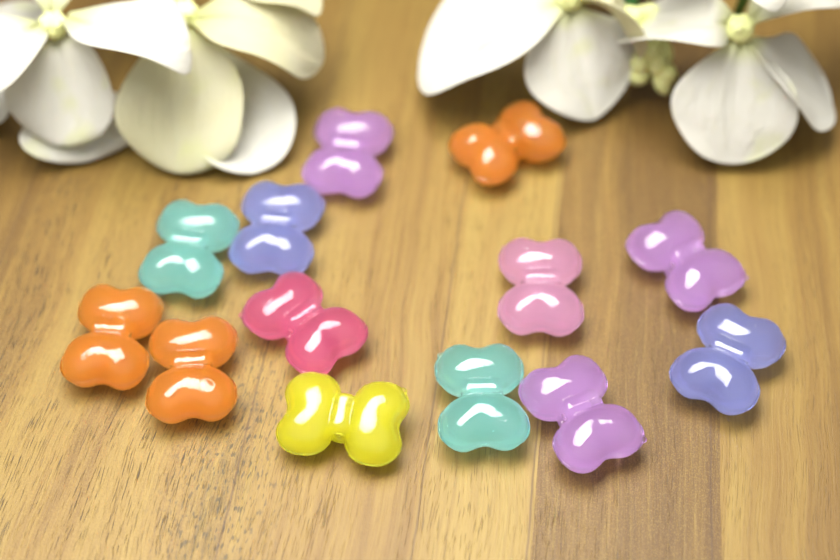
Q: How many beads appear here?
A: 13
